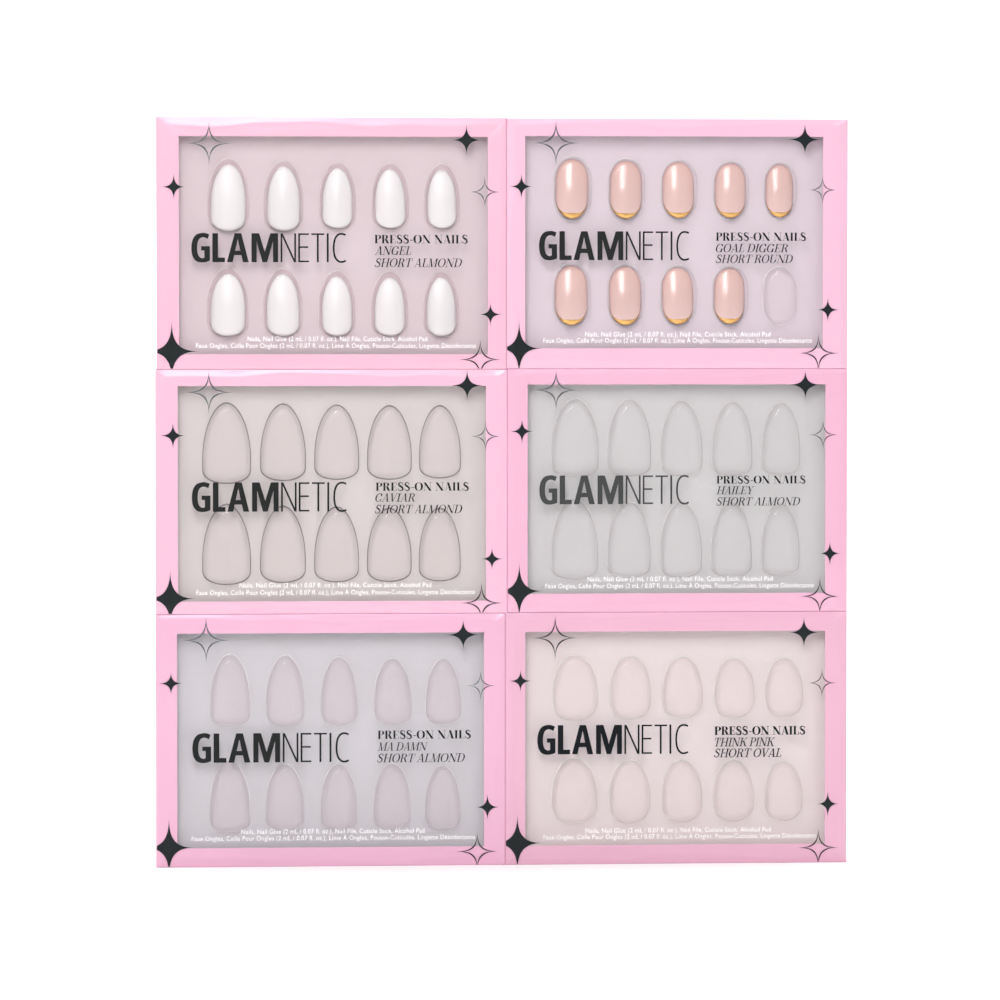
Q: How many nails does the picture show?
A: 19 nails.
